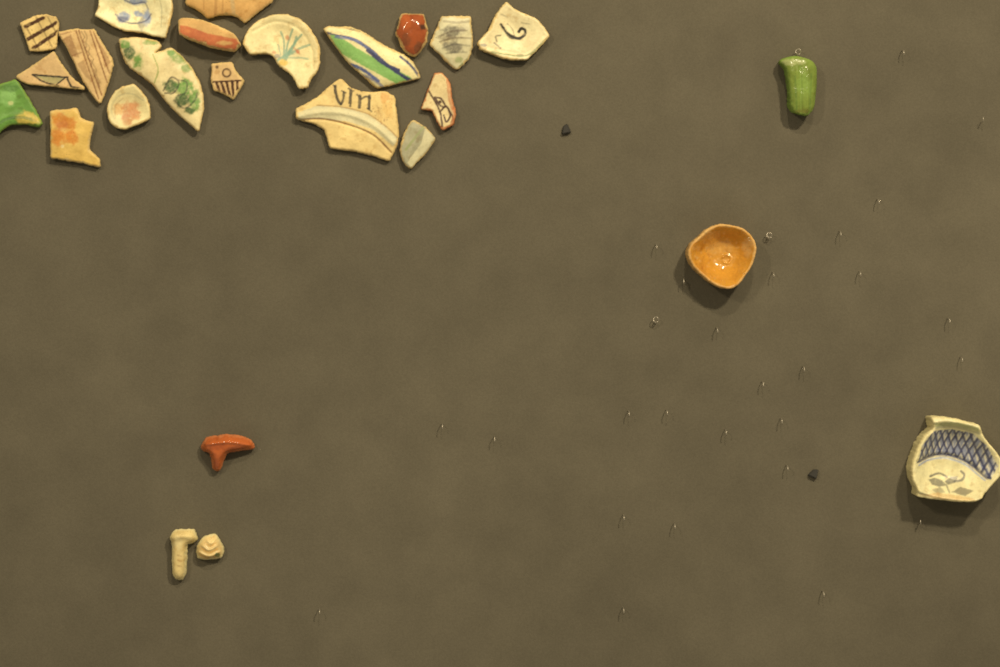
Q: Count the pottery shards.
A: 19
